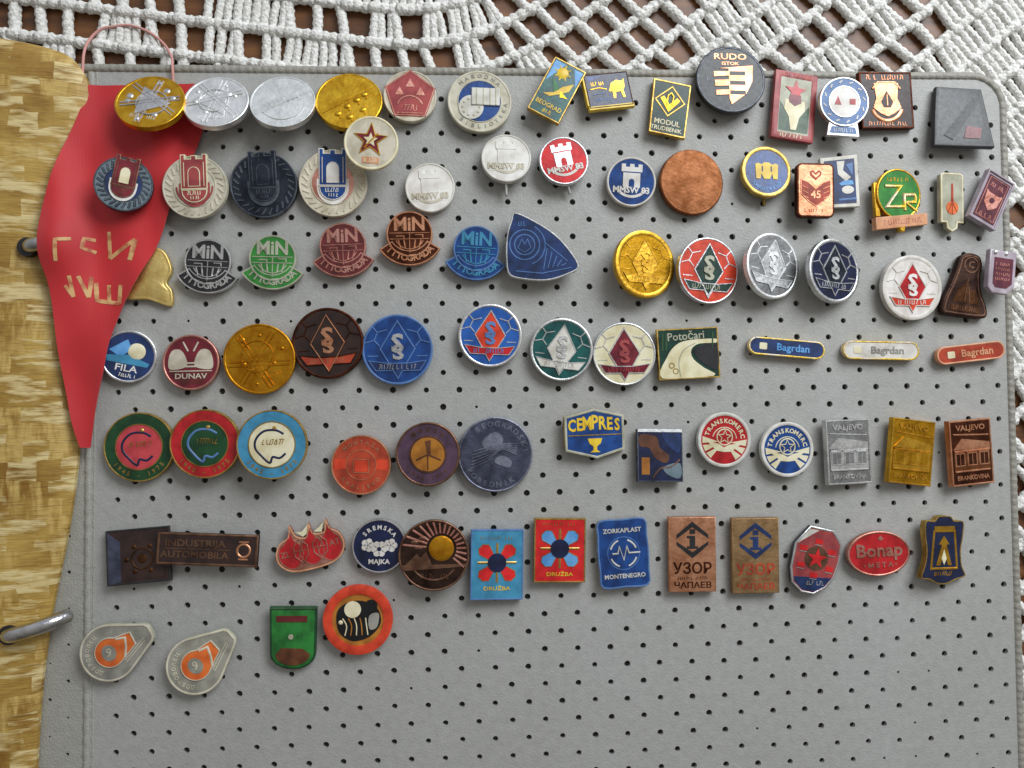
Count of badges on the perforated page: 86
